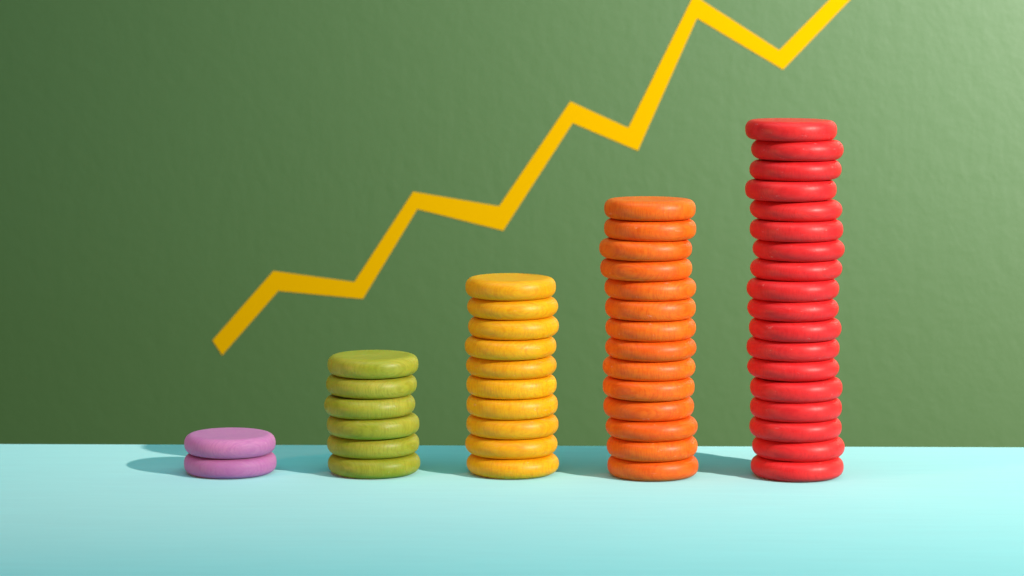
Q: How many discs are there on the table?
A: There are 50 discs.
